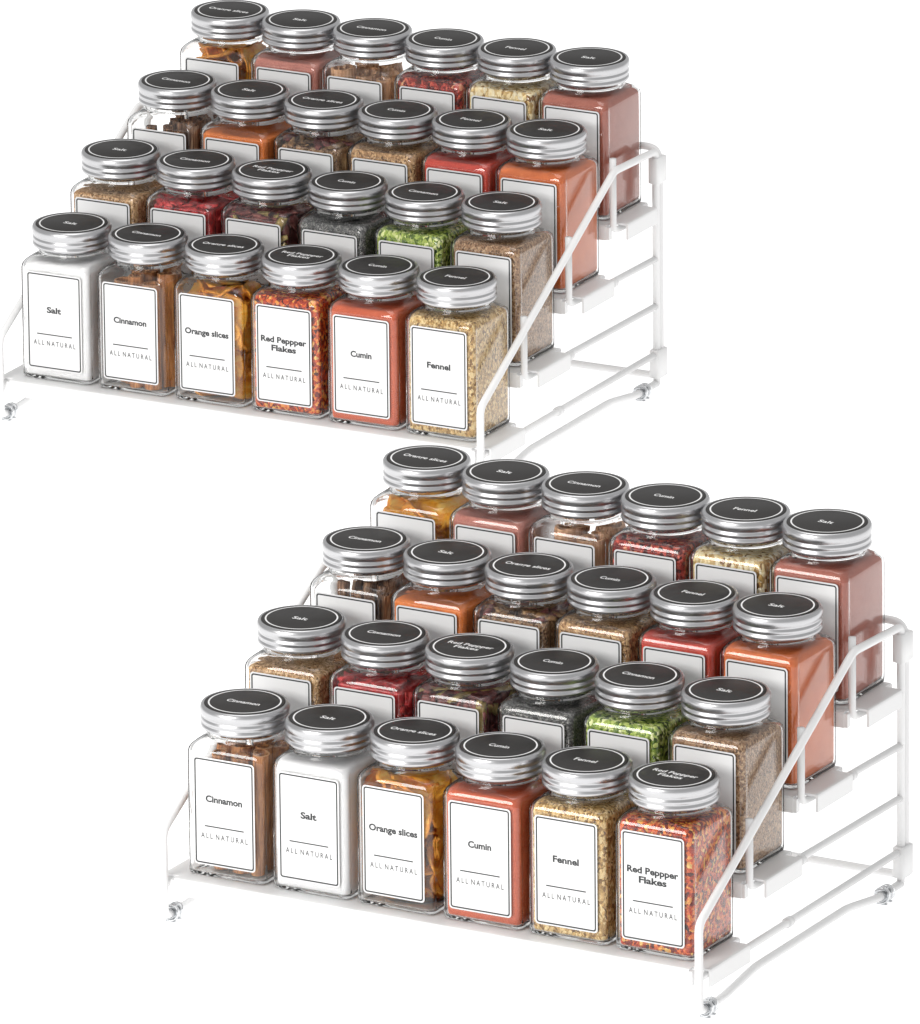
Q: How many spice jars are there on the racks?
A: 48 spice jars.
